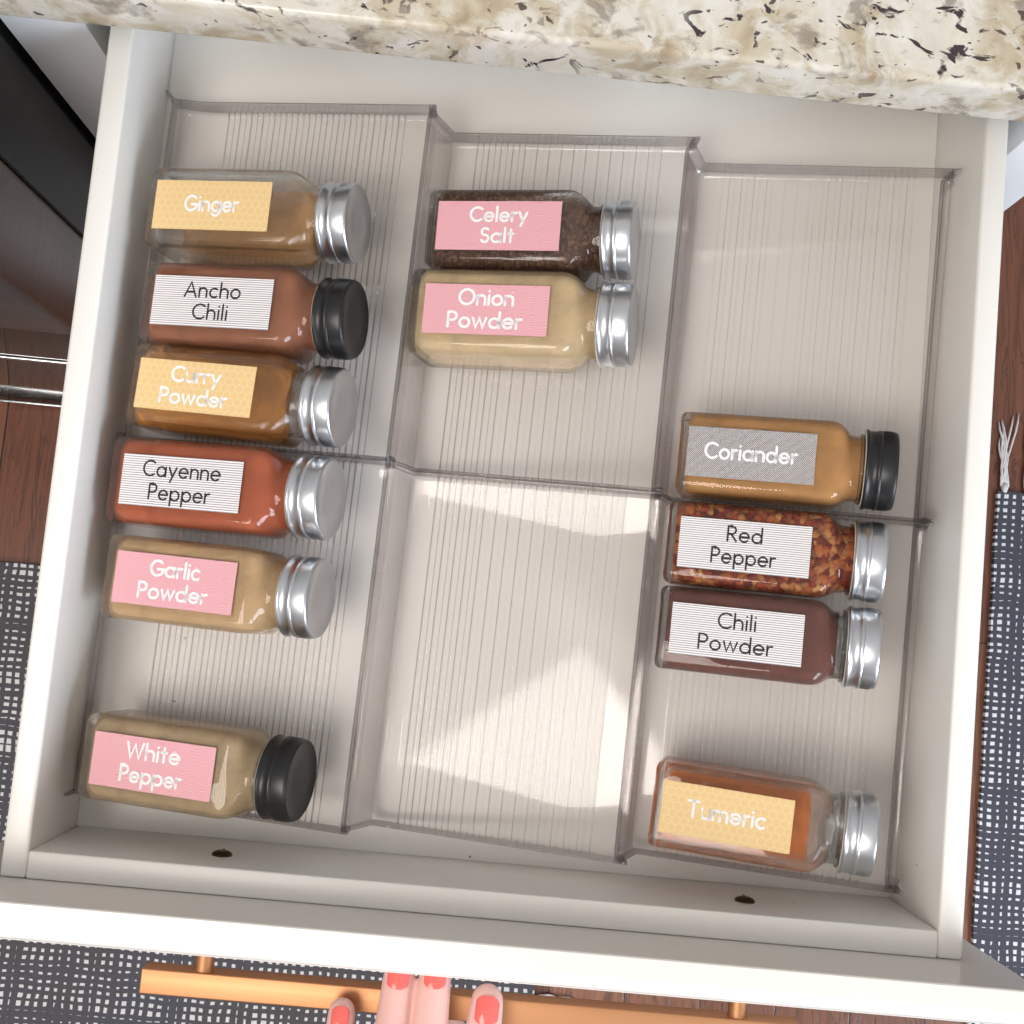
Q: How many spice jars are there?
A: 12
